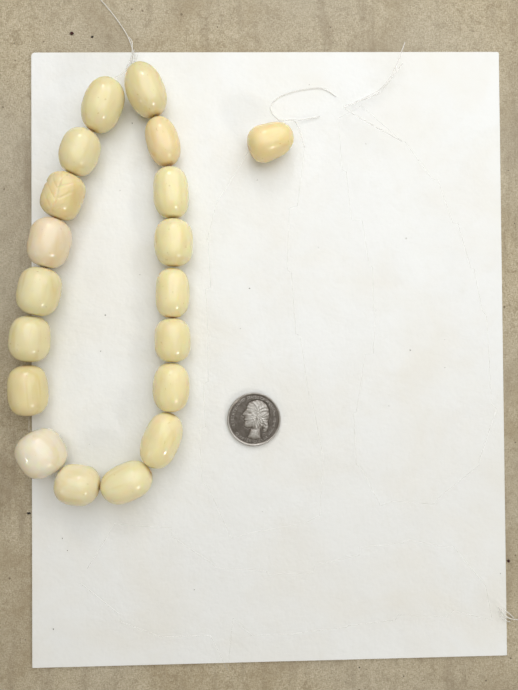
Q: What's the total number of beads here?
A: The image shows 19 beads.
